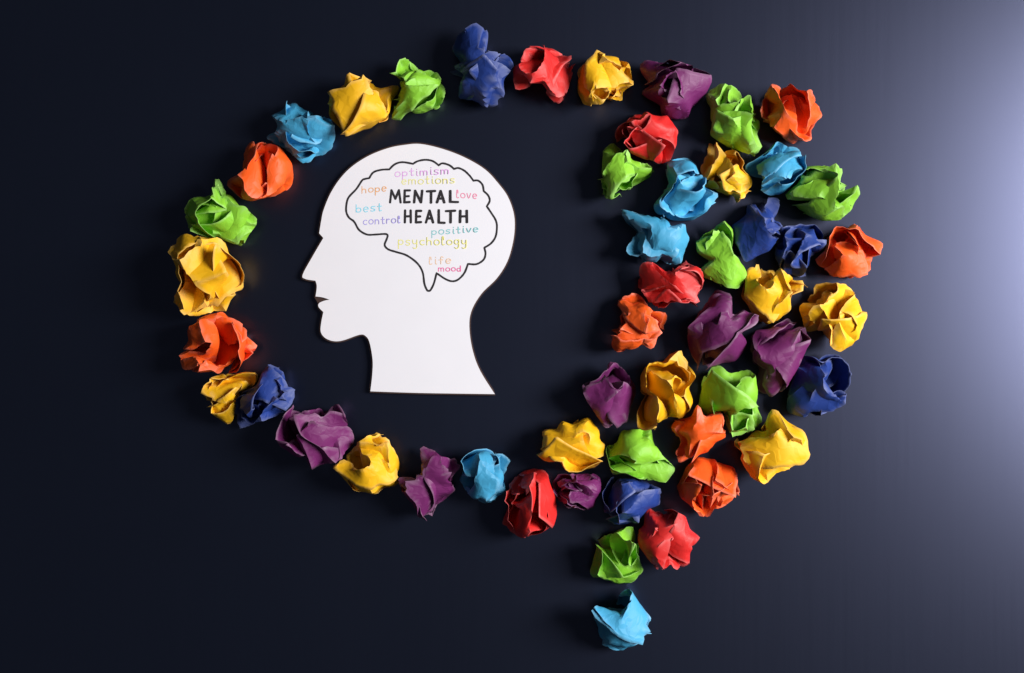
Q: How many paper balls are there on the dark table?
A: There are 51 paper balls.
